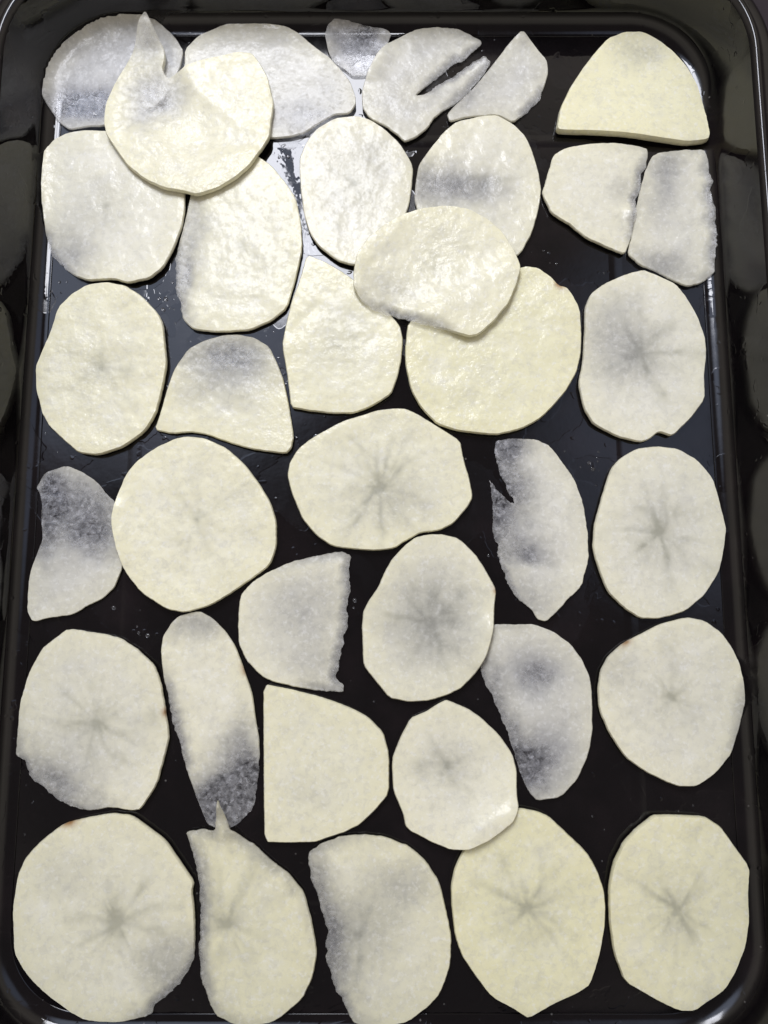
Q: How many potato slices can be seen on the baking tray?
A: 37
